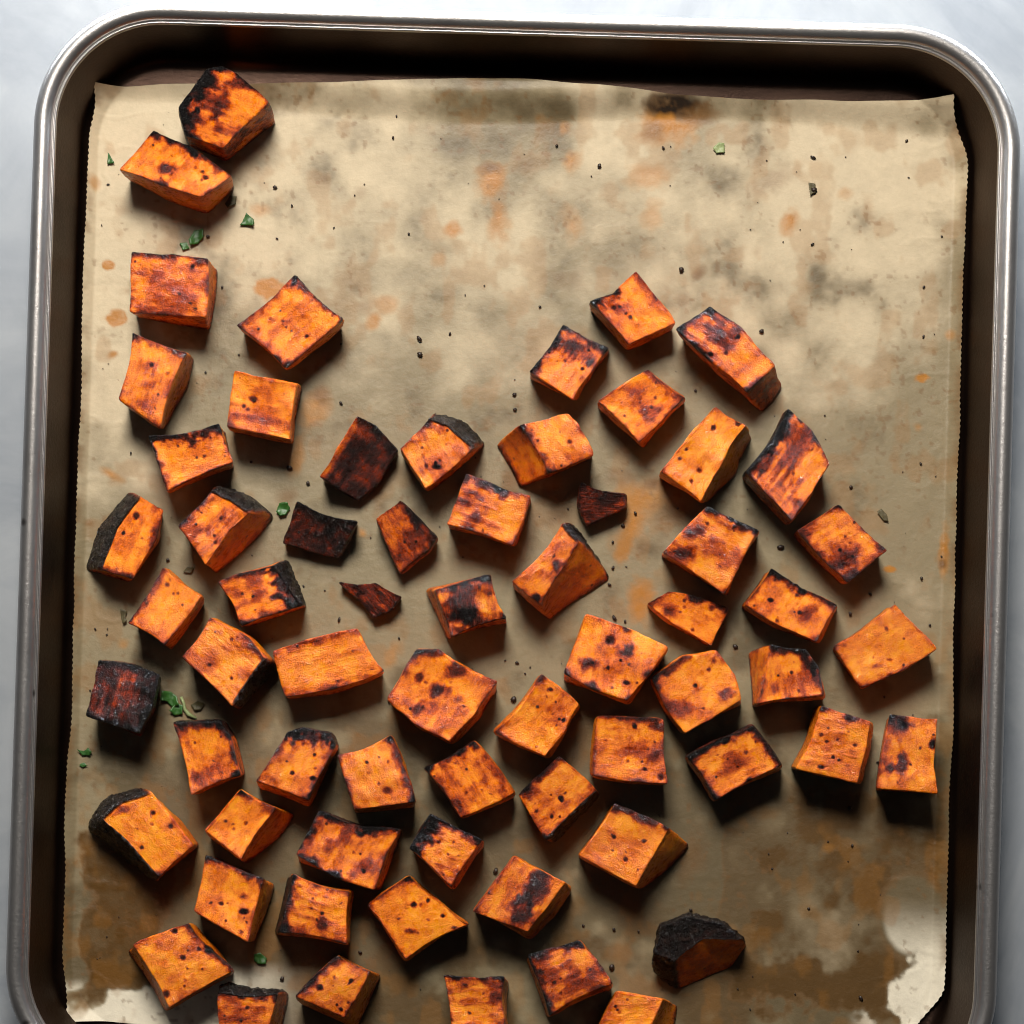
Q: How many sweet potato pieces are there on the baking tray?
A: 65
